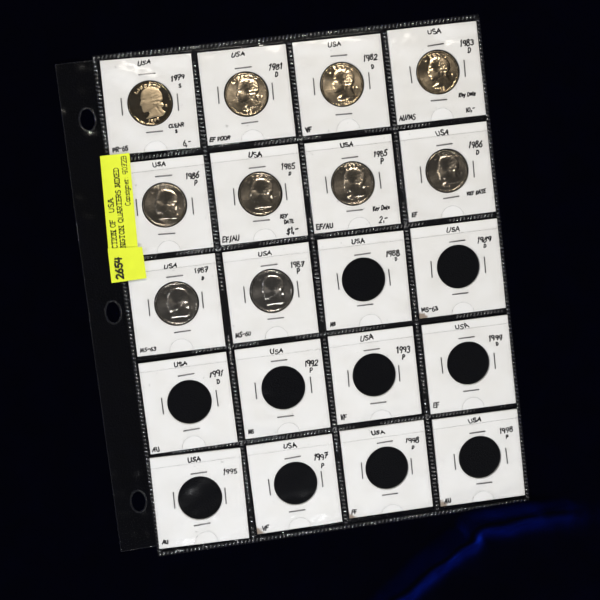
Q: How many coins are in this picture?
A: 10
